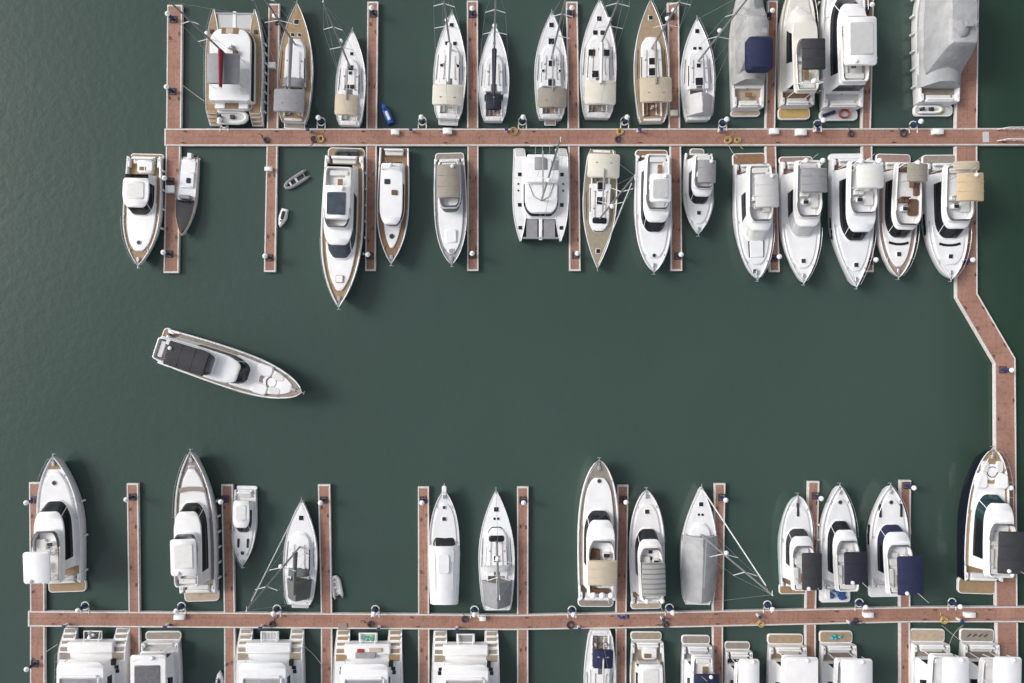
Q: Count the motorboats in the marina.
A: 35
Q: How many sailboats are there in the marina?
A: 13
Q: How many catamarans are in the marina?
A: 6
